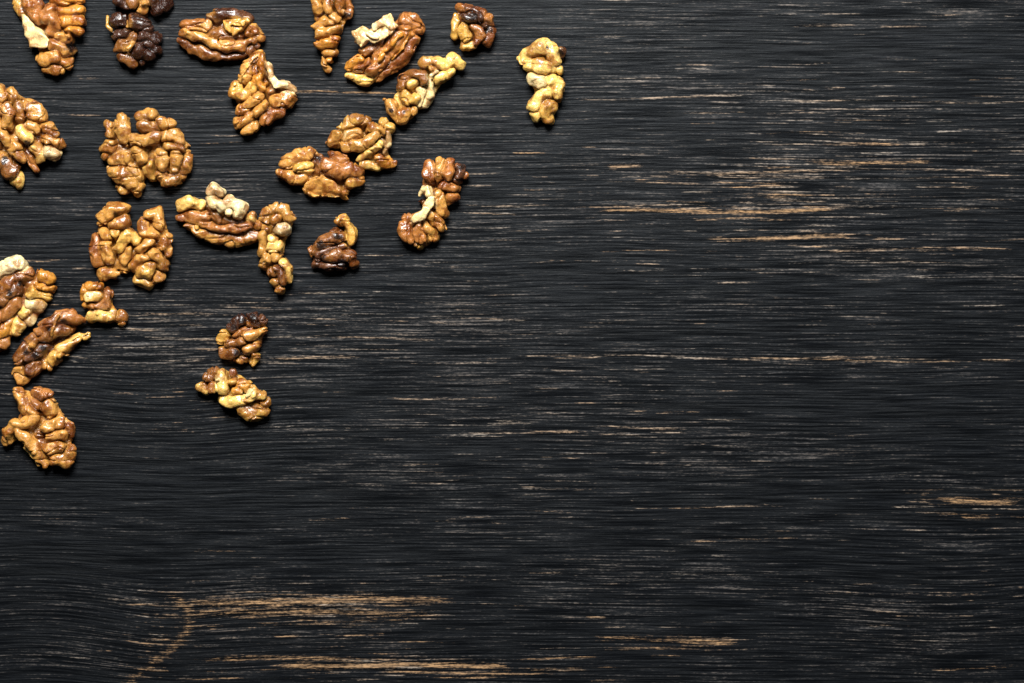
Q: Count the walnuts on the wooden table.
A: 25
